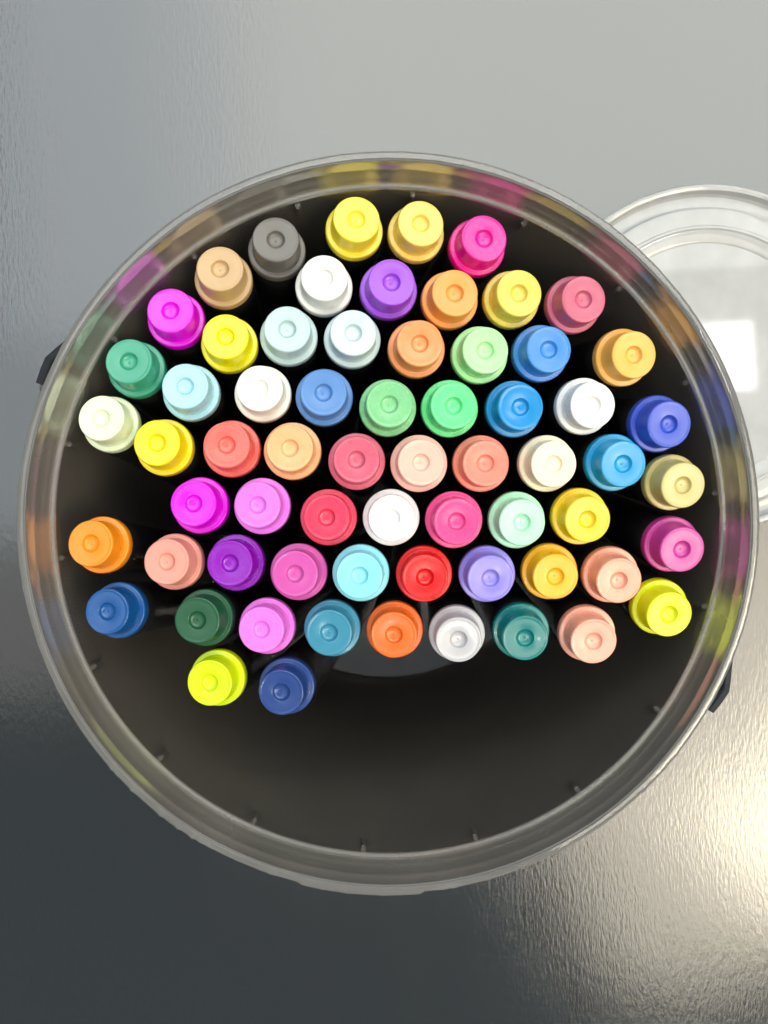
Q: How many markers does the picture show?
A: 65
